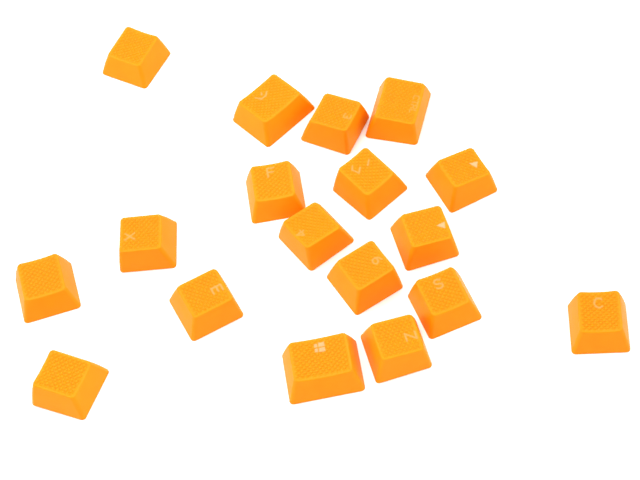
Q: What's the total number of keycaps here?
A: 18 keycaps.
